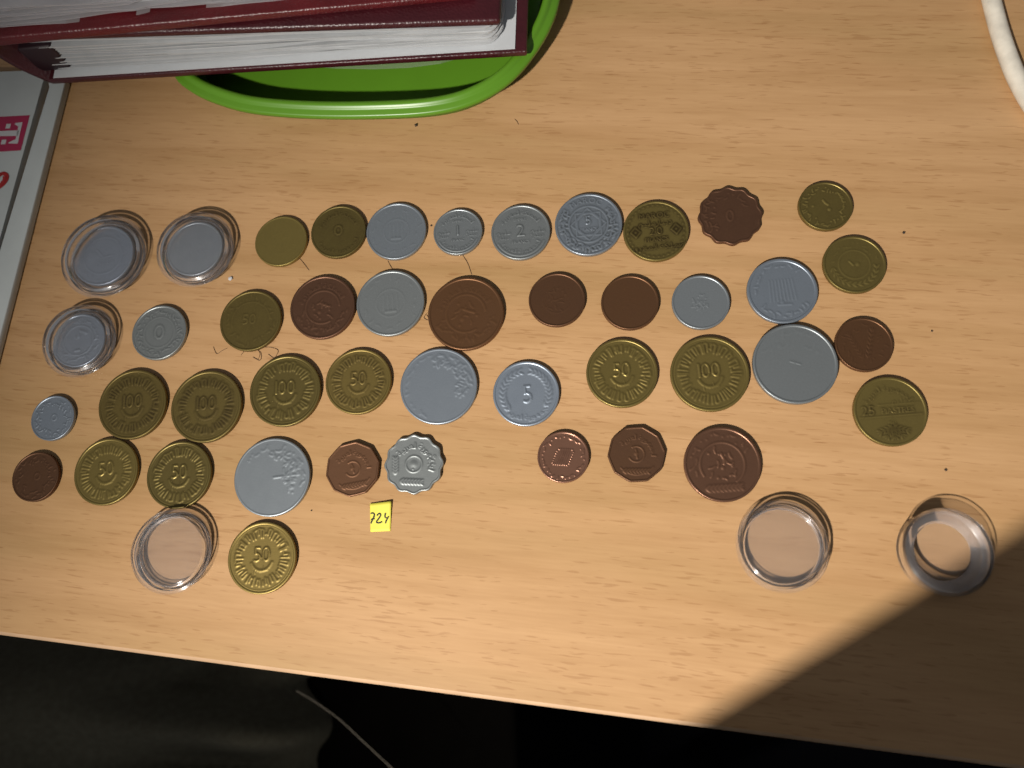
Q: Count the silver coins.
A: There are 17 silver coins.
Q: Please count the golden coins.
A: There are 16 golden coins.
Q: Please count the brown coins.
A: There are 11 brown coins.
